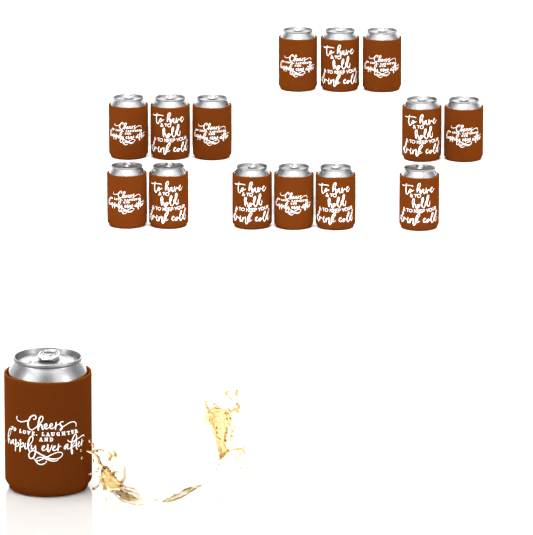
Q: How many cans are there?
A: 15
